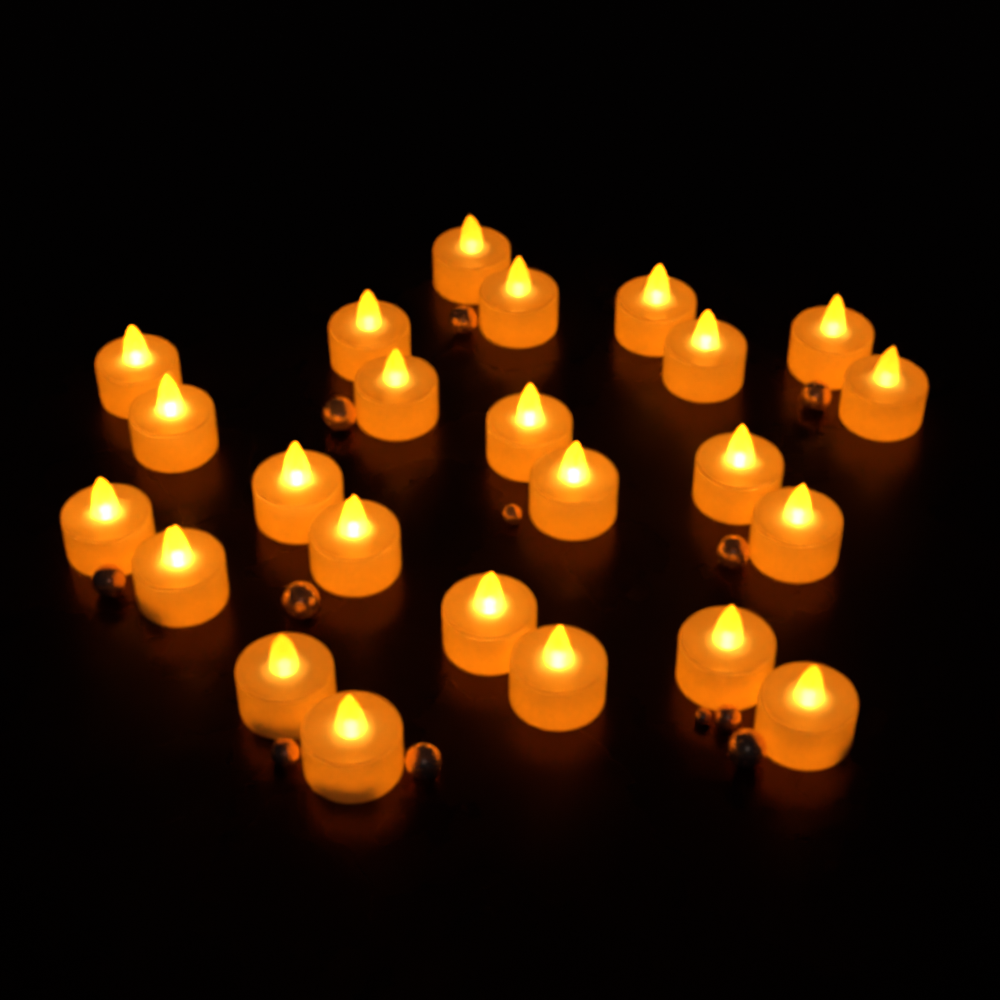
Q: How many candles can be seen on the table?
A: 24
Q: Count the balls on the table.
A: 12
